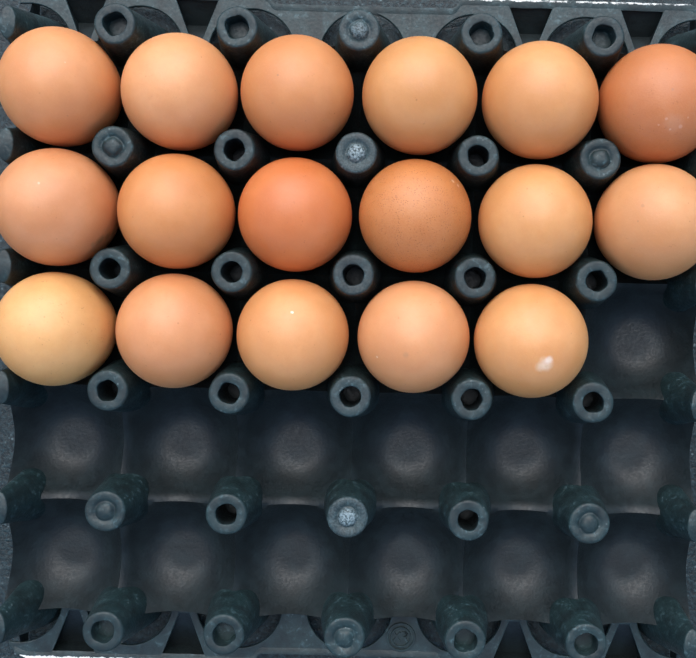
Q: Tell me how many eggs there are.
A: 17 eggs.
